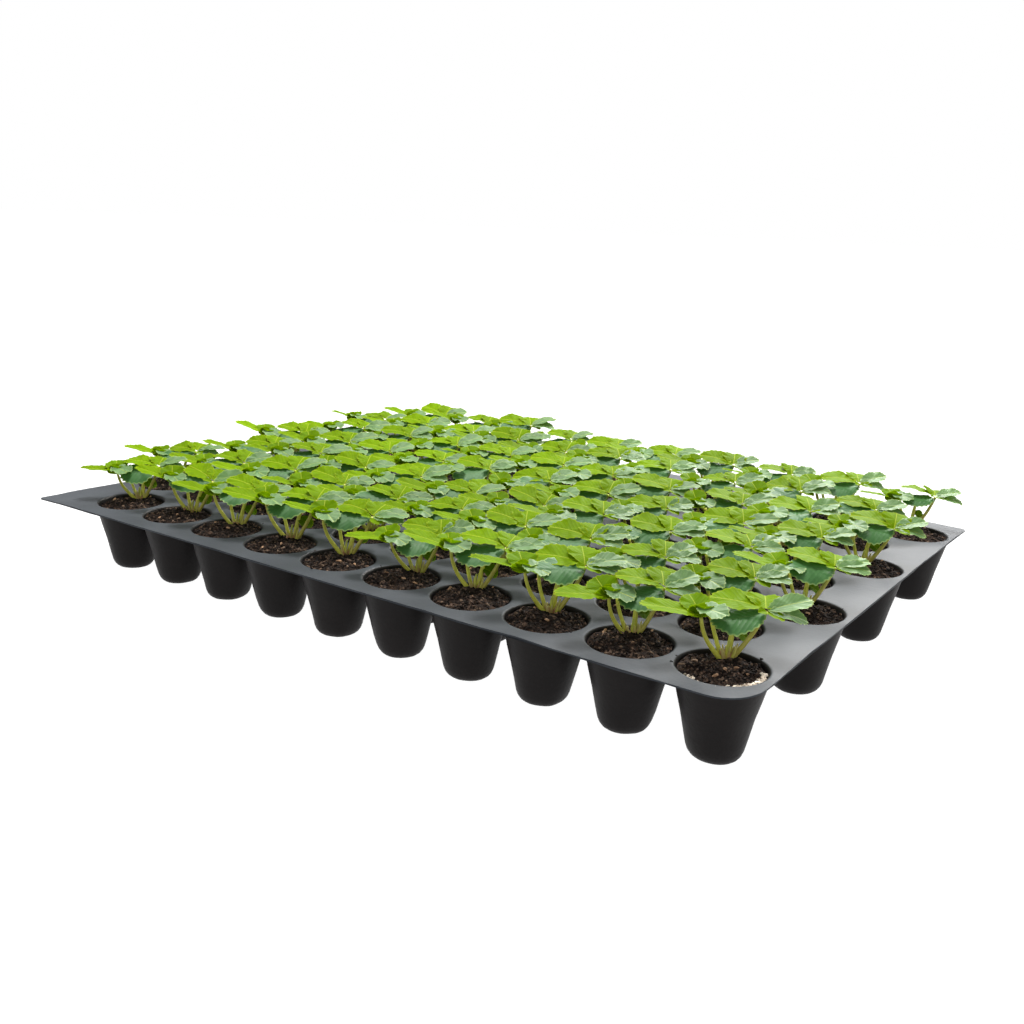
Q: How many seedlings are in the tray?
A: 70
